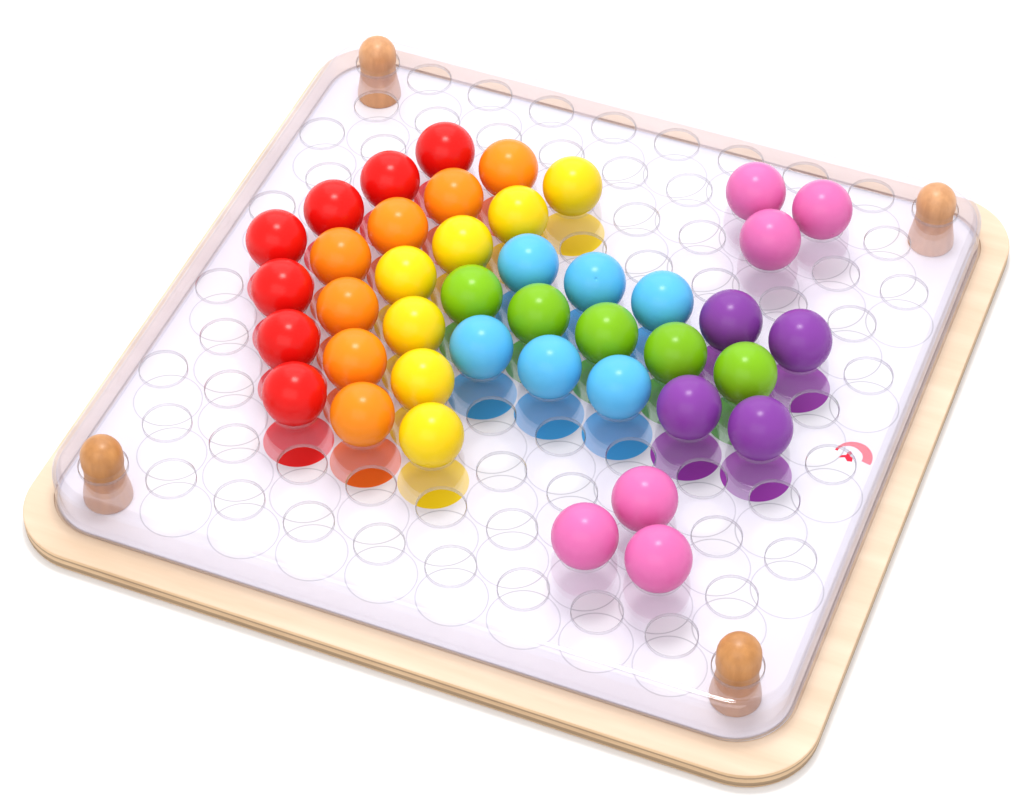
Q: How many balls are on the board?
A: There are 42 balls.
